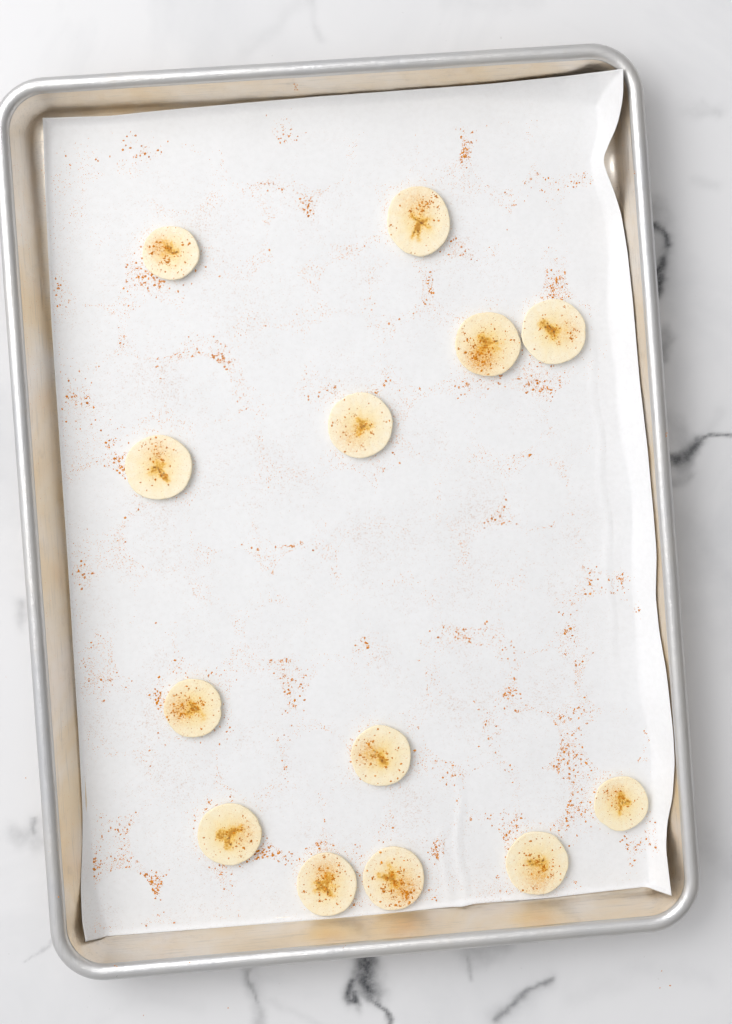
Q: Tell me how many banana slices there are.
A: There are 13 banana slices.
